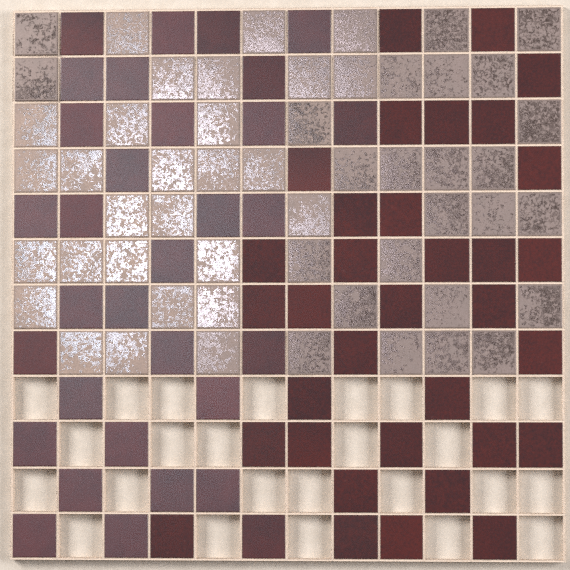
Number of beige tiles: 53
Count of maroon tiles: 66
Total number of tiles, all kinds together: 119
